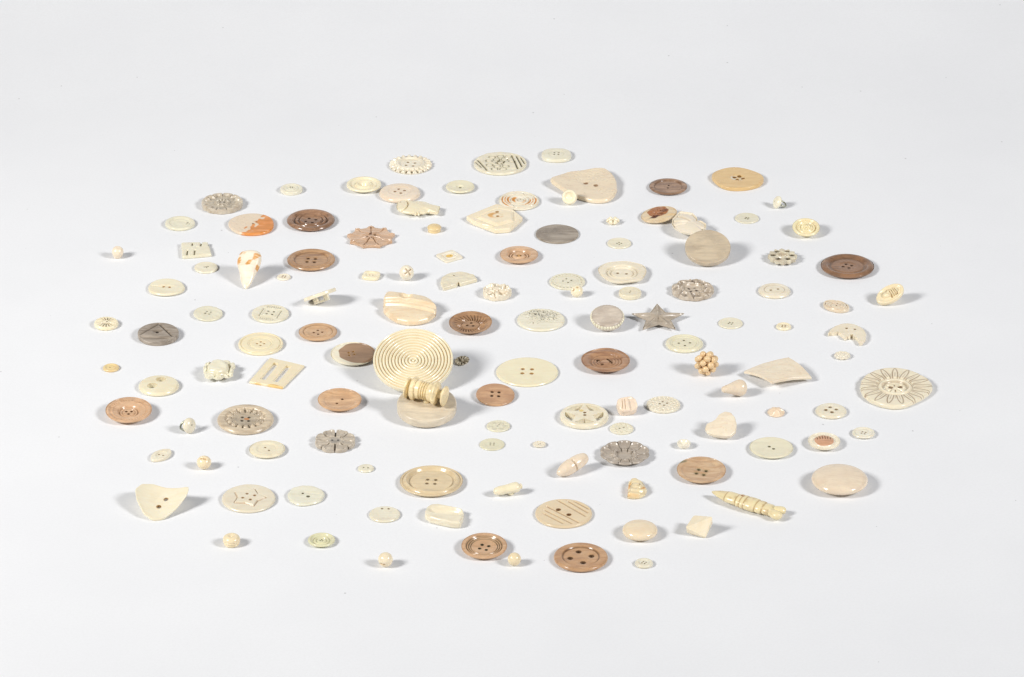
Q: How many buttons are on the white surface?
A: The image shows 129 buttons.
